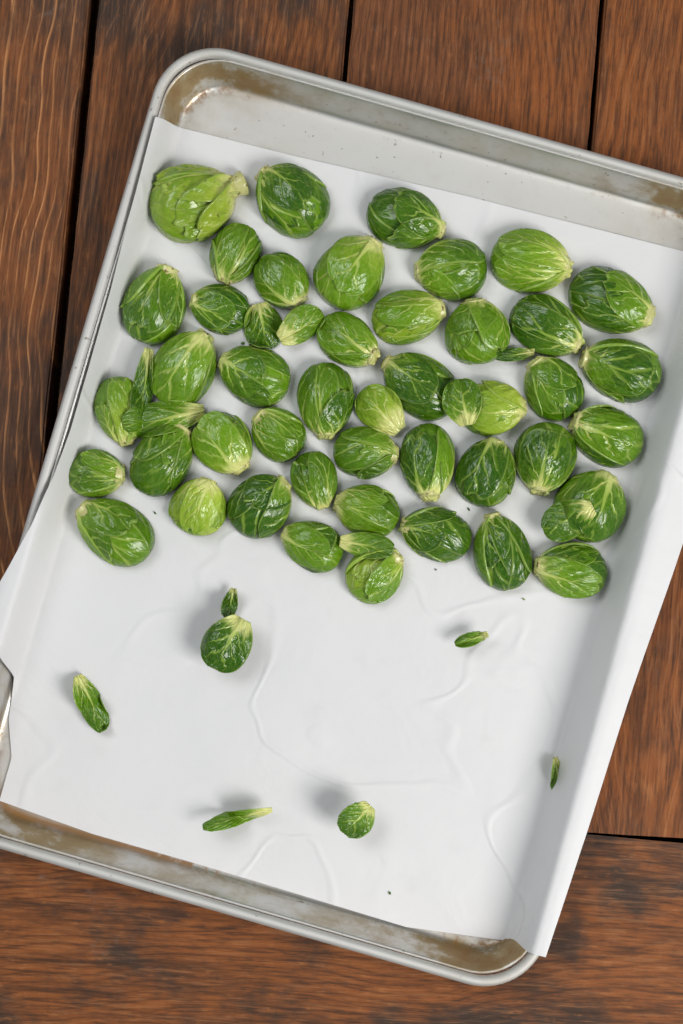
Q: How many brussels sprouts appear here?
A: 43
